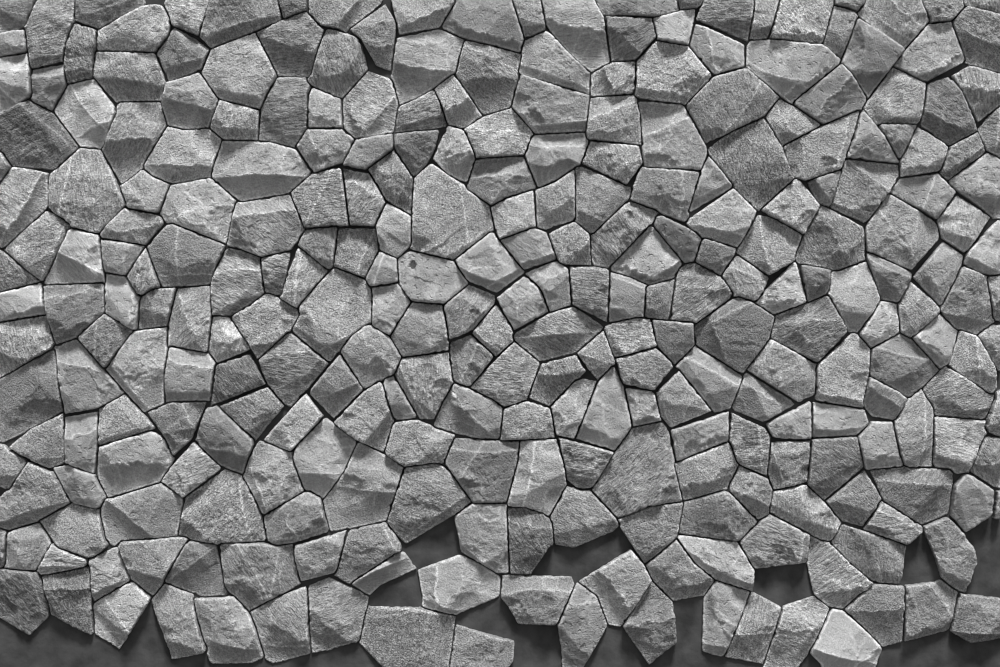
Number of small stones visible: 135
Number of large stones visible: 146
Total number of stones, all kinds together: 281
